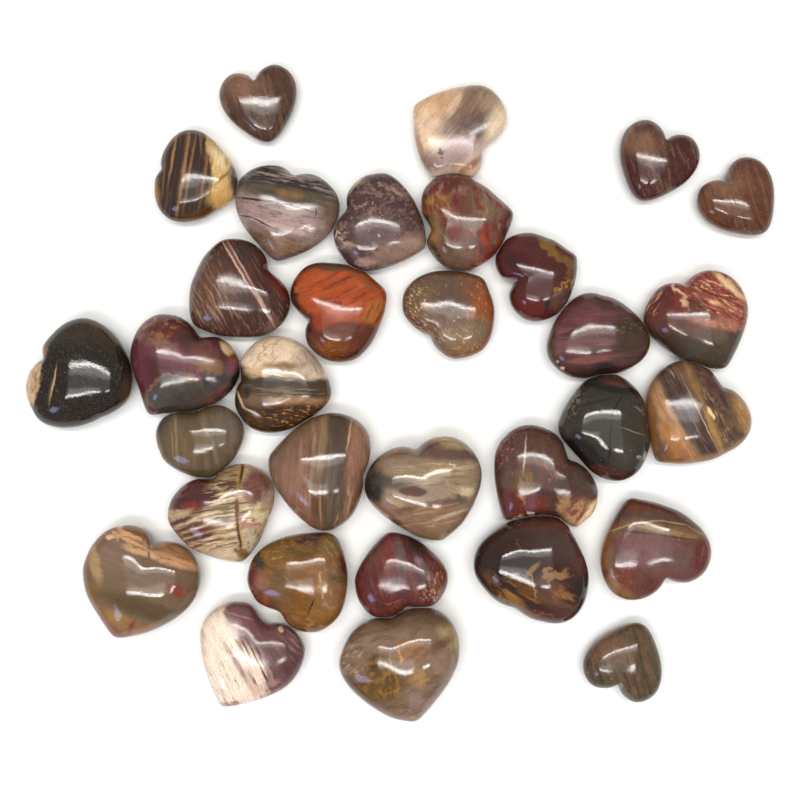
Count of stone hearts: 32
